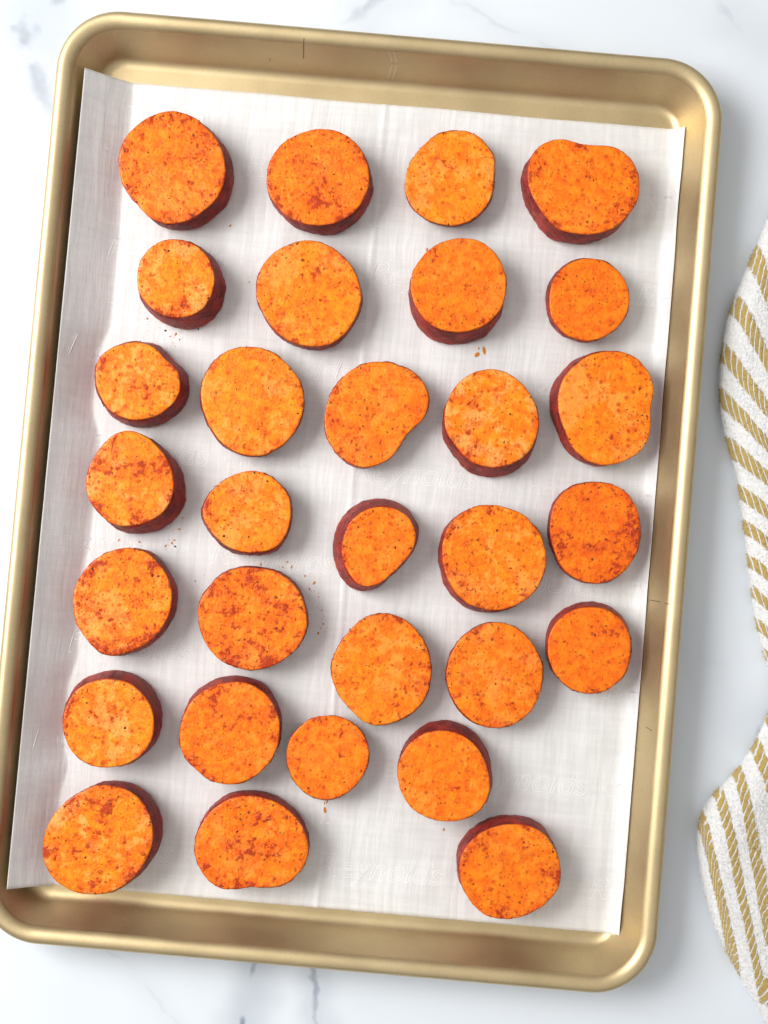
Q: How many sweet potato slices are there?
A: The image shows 30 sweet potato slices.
